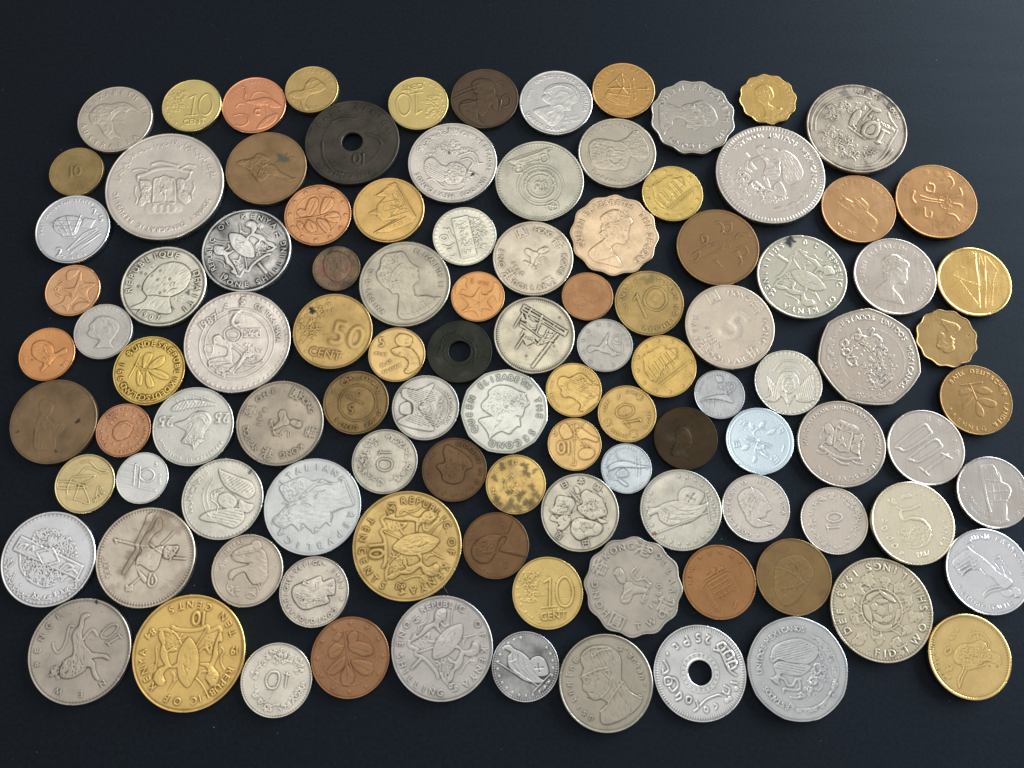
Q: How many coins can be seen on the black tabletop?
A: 106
